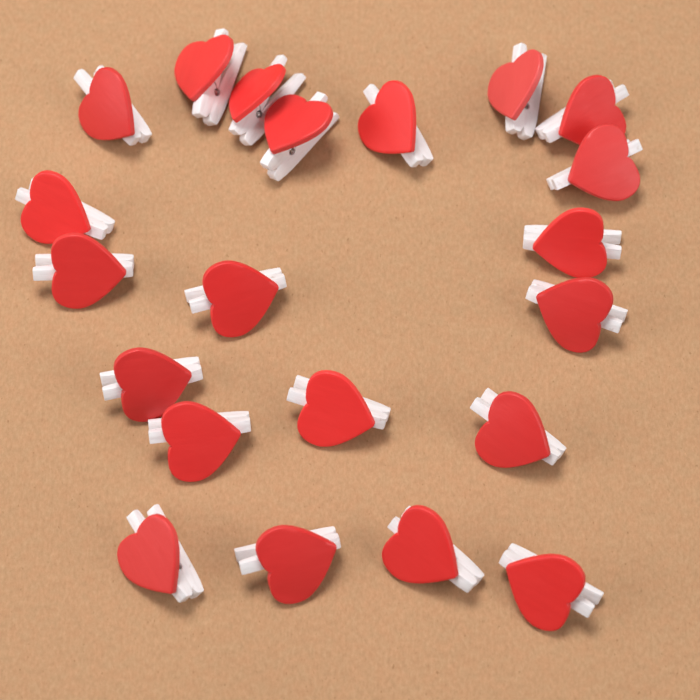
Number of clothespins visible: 21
